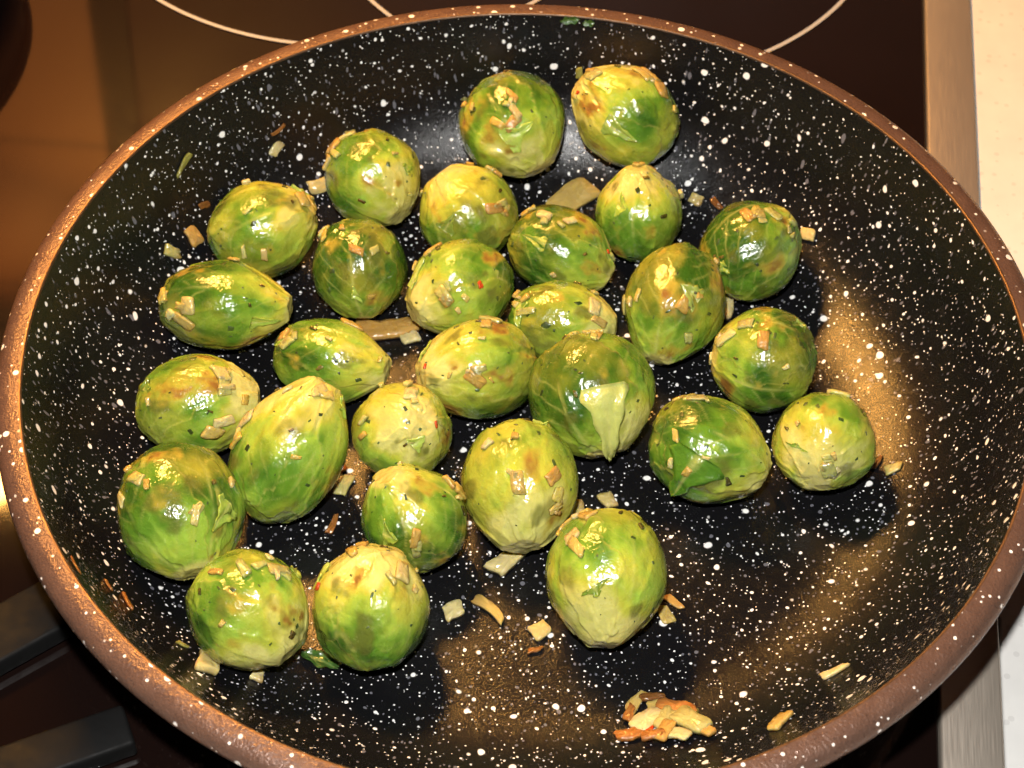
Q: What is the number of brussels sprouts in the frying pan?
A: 28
